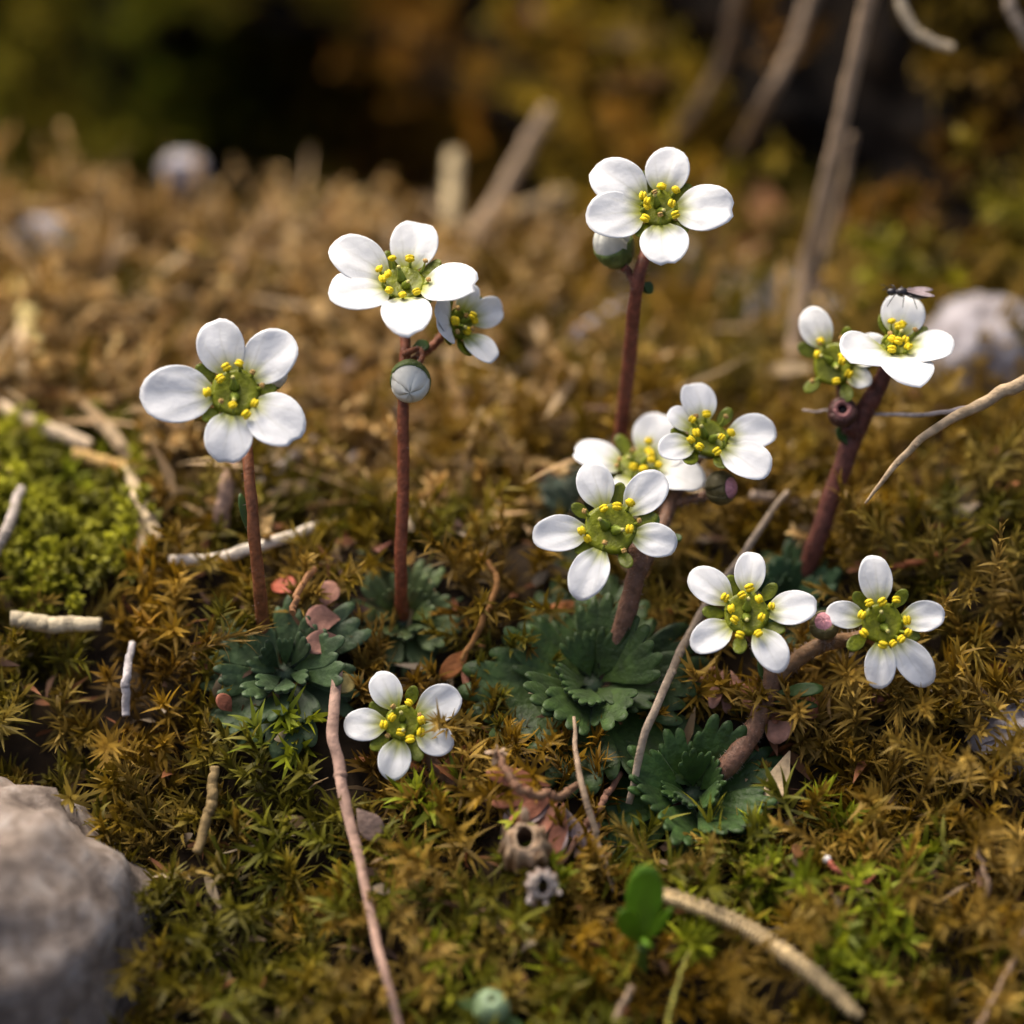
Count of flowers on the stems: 12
